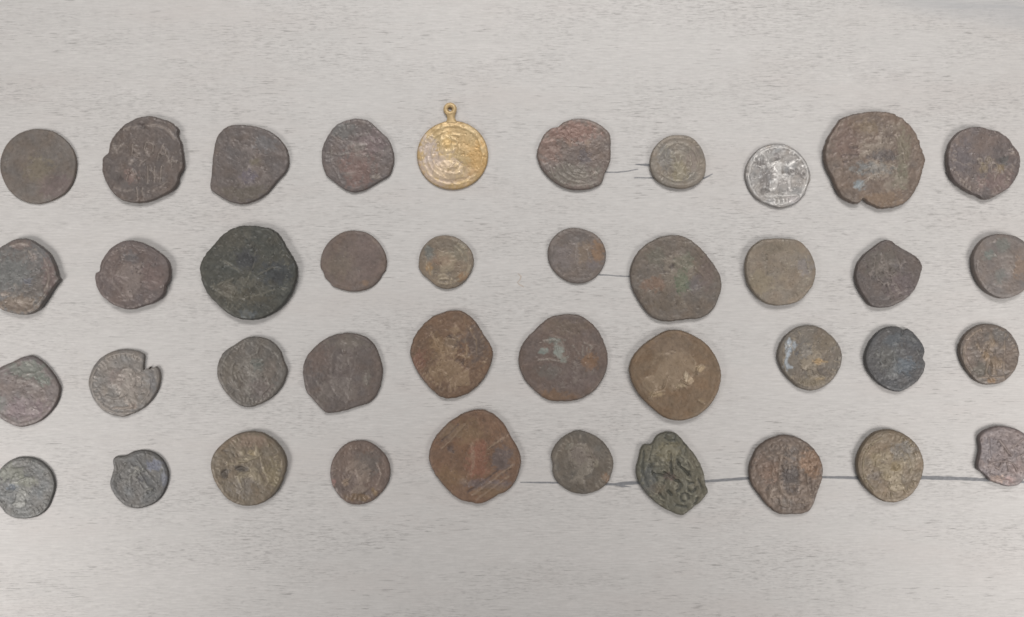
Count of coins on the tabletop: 40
